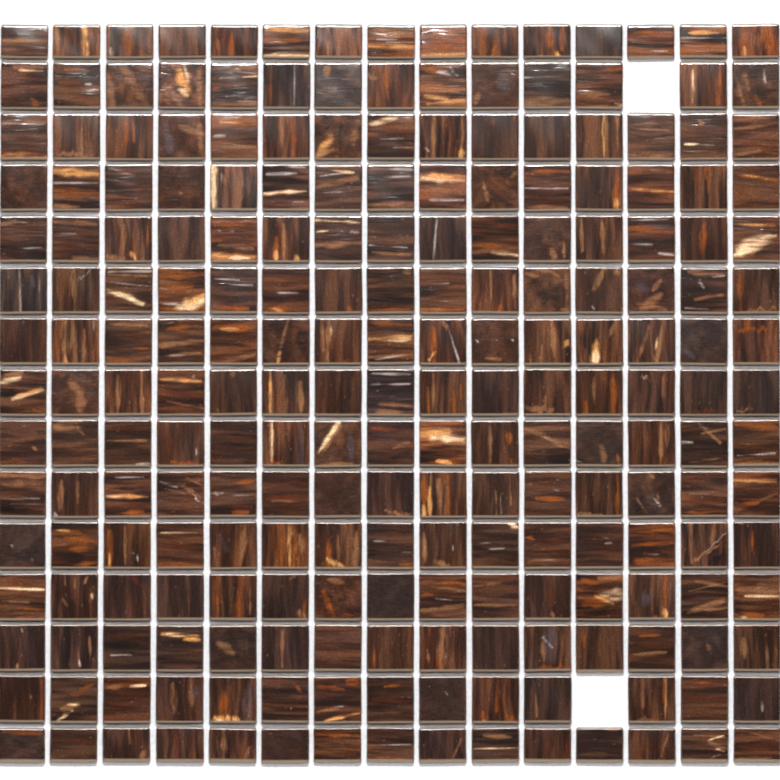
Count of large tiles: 193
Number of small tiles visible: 30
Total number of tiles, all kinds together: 223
